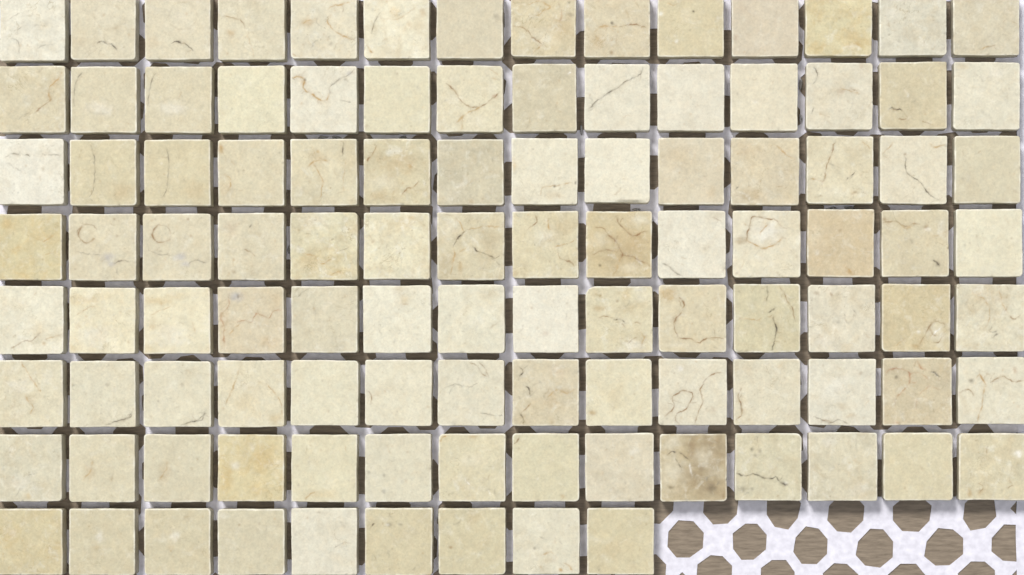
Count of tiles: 107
